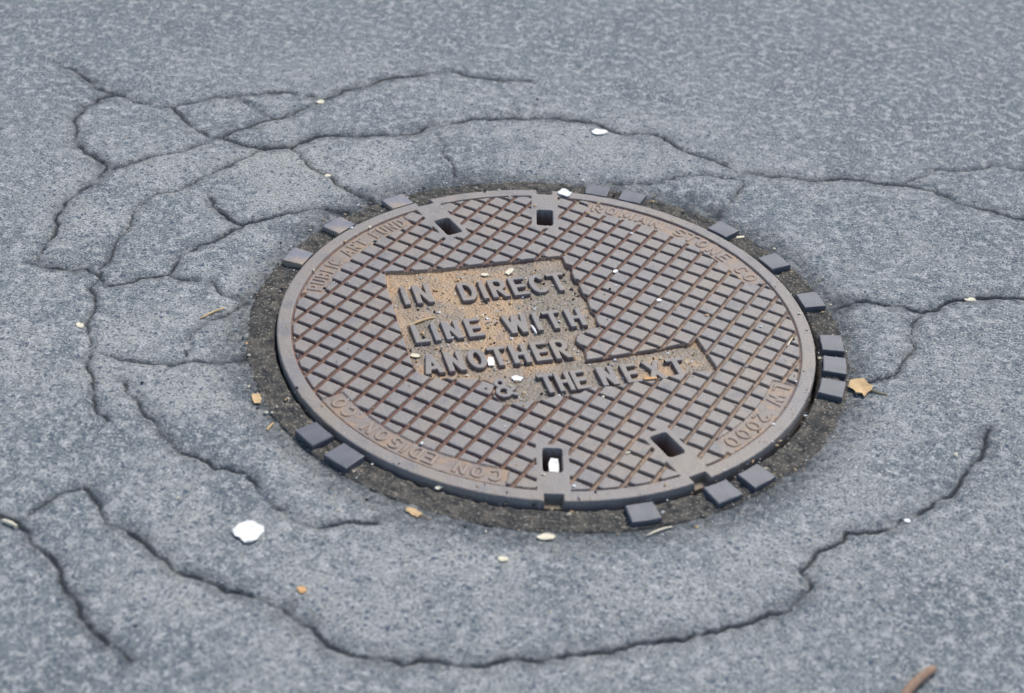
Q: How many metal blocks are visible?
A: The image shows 16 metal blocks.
